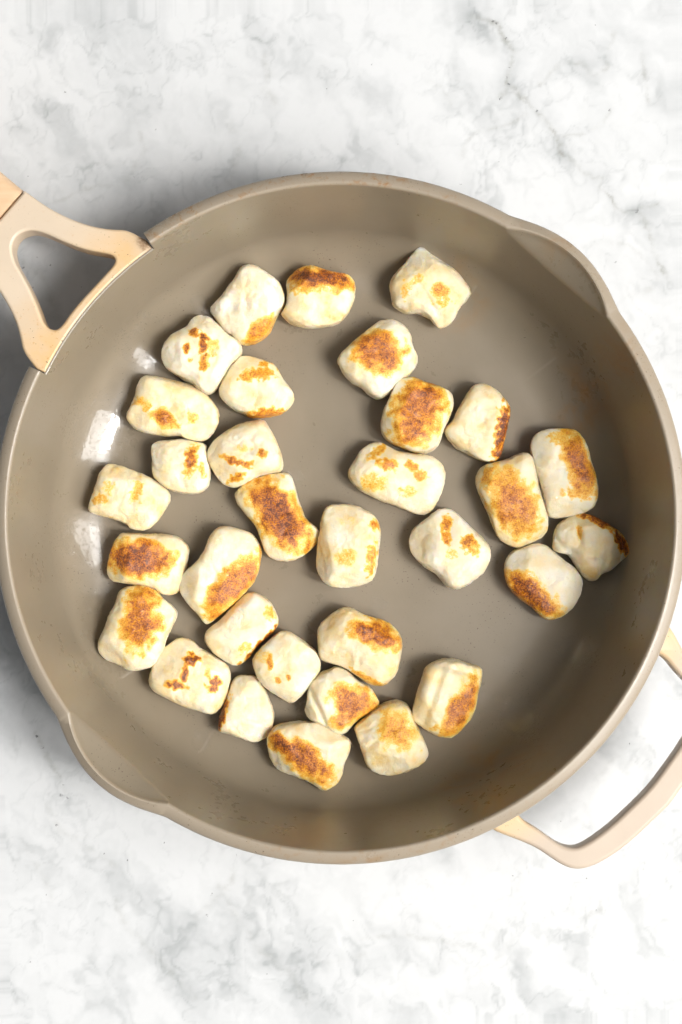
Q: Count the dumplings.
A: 32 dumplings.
